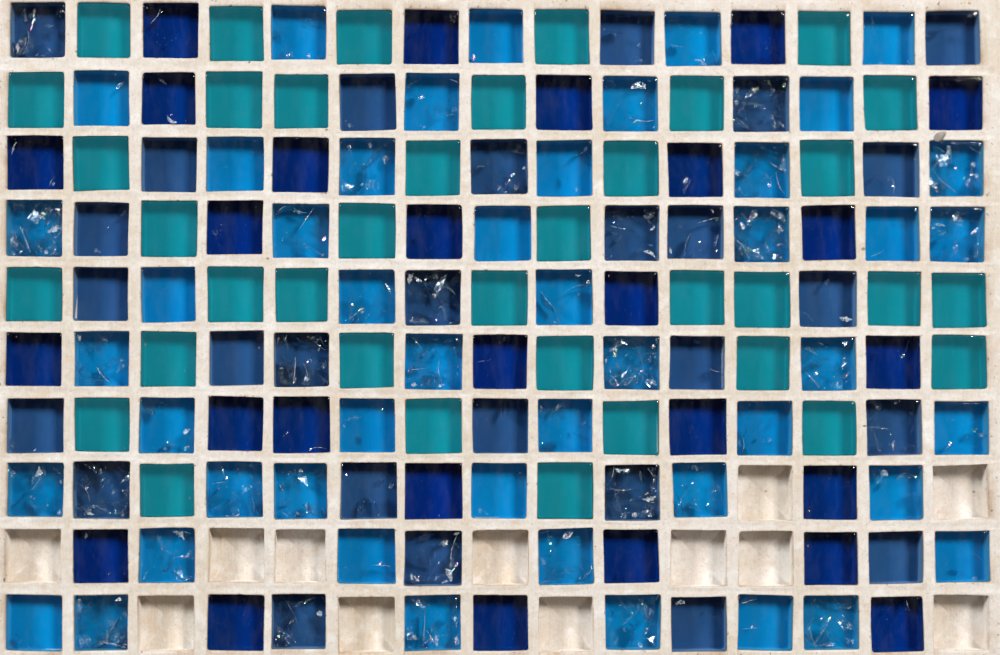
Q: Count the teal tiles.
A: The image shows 37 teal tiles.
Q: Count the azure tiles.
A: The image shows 47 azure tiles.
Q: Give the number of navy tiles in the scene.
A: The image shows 27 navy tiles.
